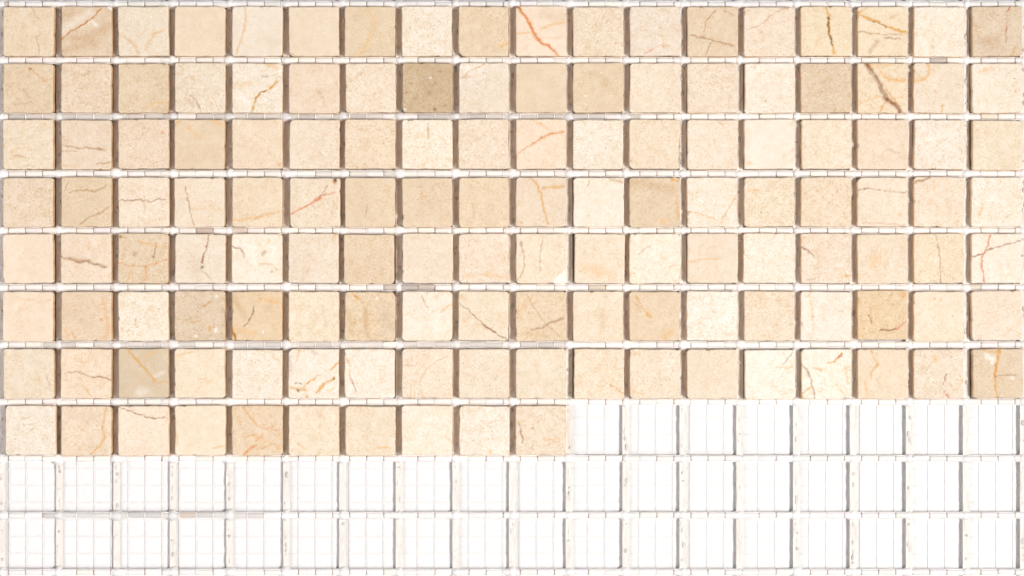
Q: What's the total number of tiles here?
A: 136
